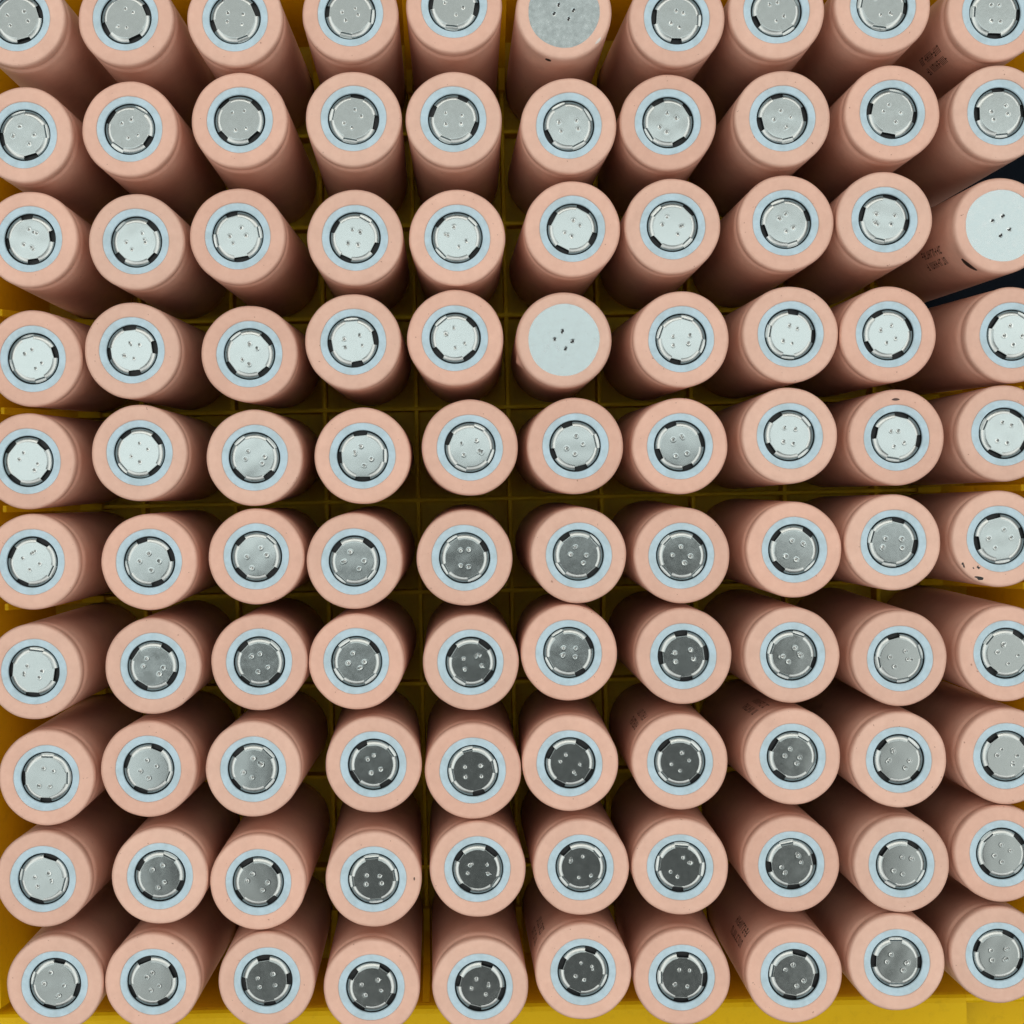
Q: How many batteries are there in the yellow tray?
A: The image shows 100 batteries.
